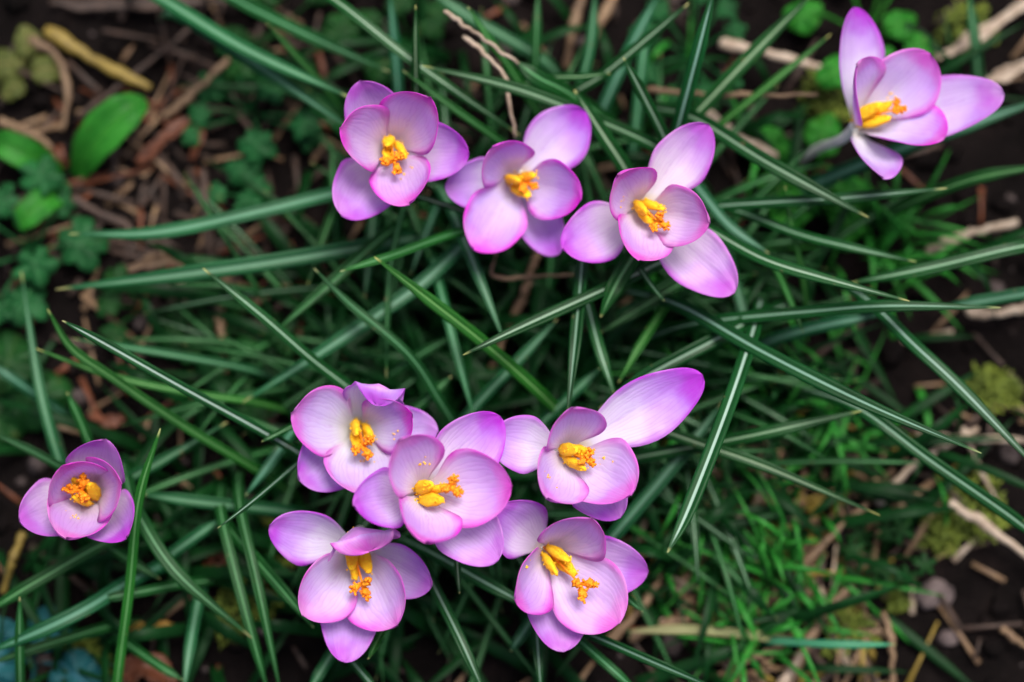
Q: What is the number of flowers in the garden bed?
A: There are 10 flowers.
